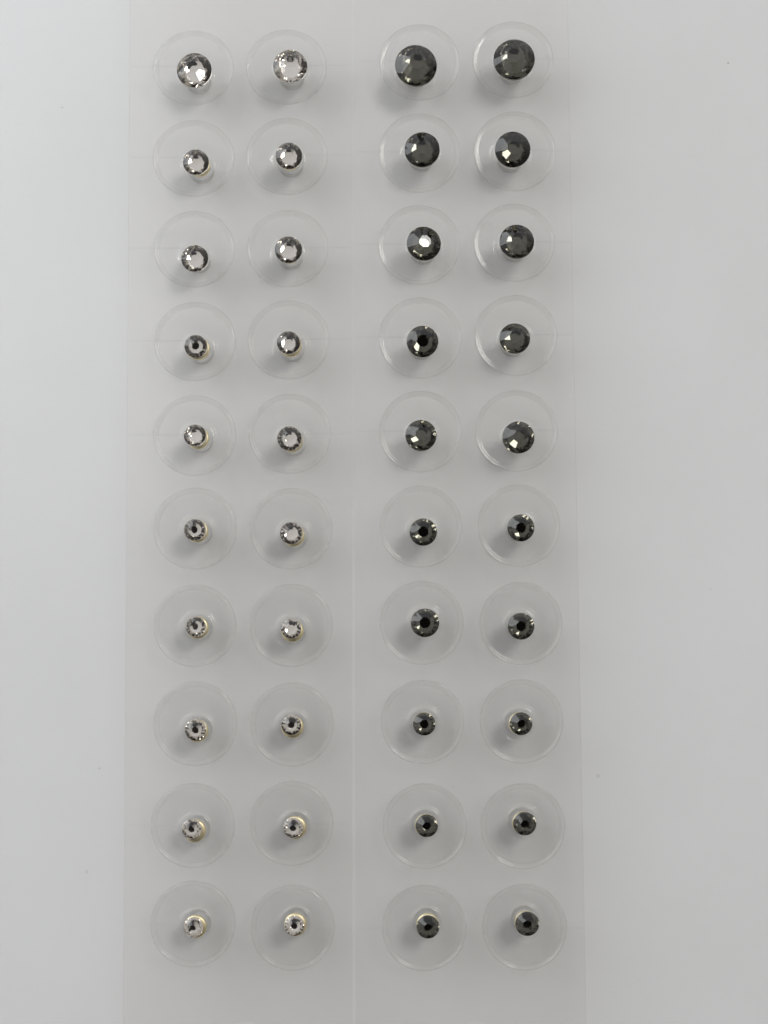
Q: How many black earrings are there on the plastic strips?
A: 20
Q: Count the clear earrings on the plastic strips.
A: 20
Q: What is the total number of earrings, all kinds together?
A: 40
